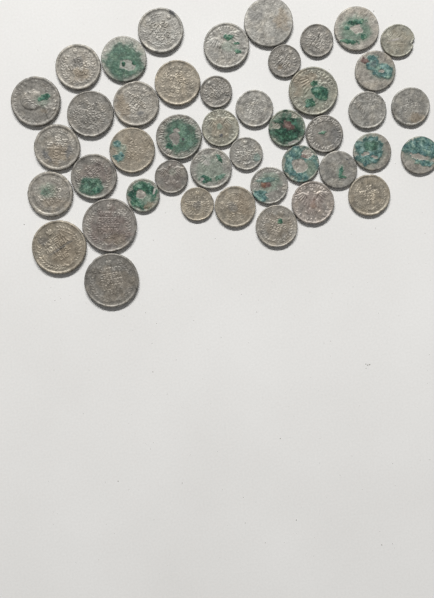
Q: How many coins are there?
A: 44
